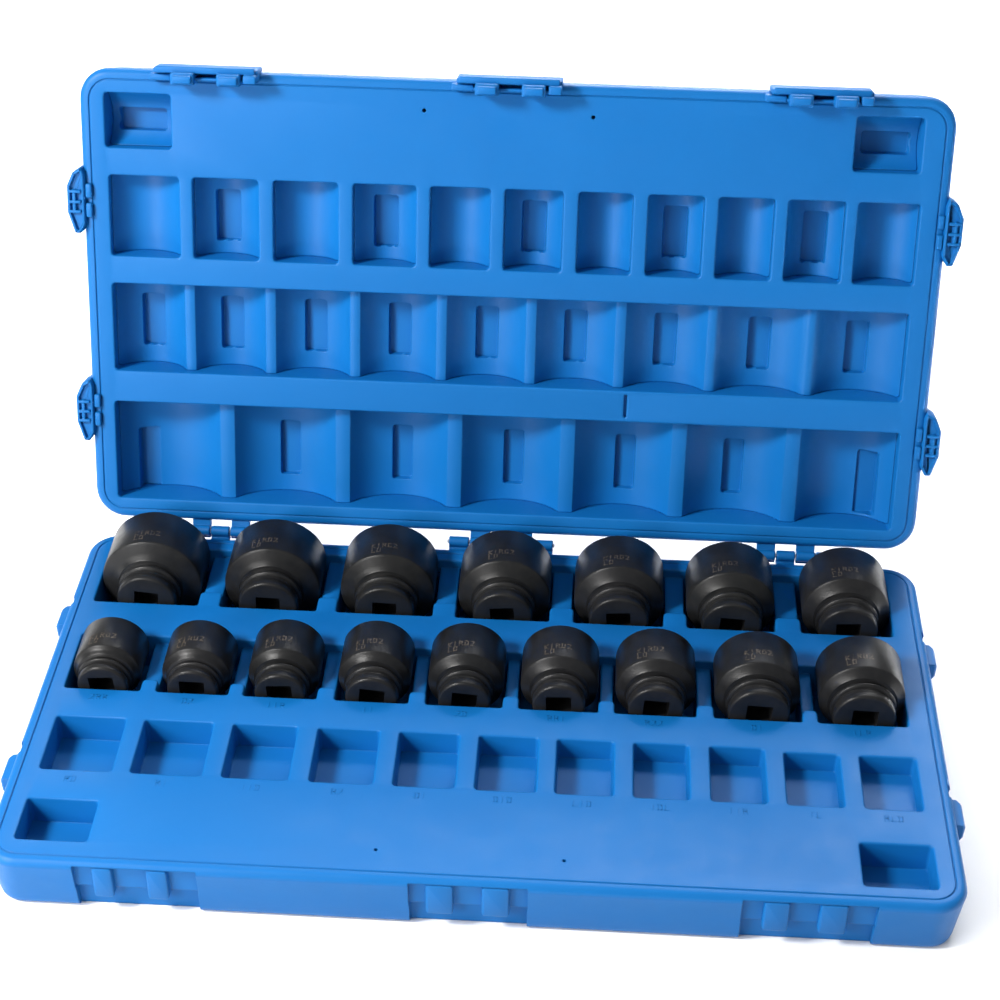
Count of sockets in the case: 16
